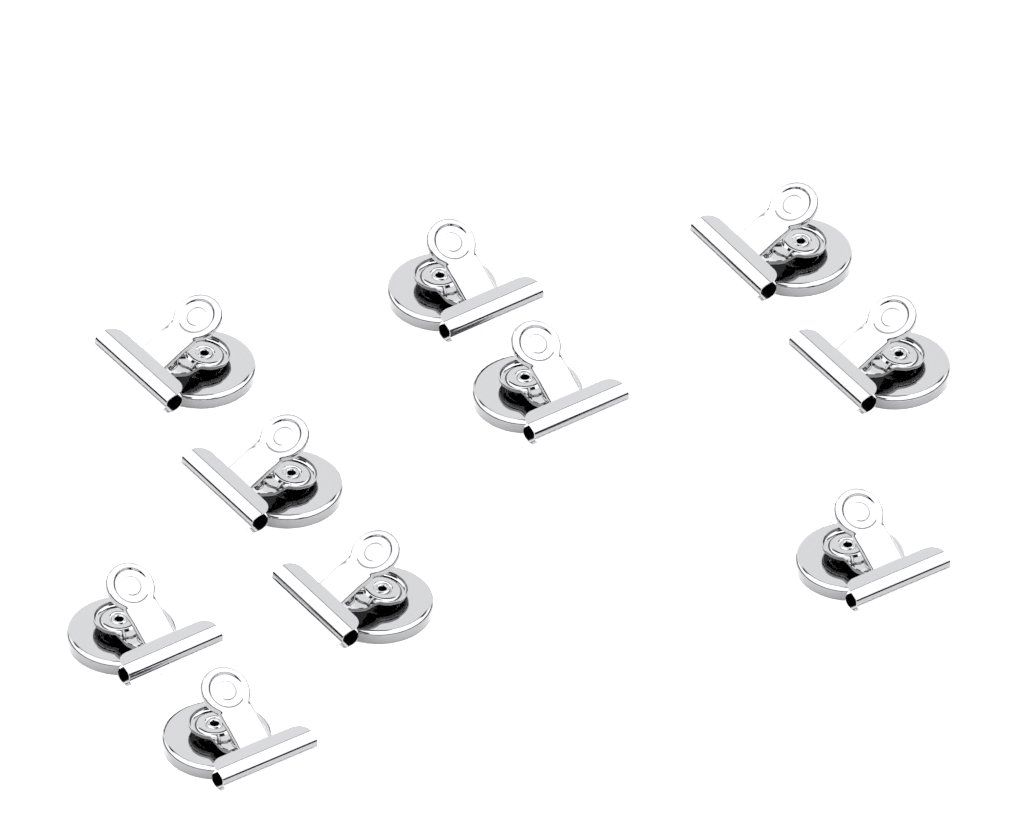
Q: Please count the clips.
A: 10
